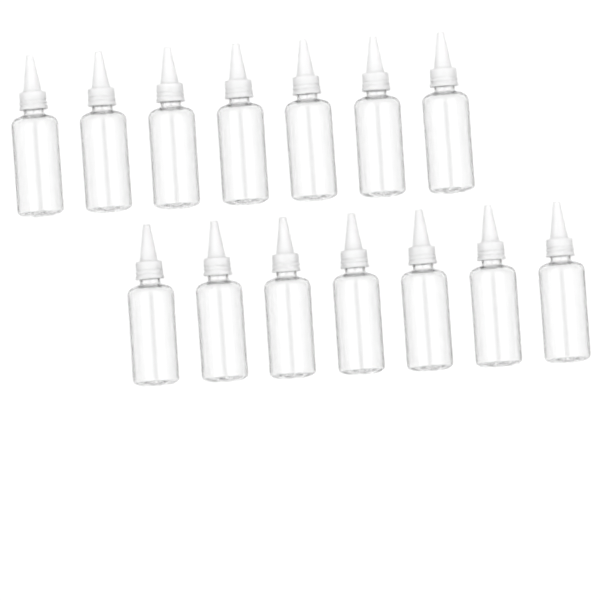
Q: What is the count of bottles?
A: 14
